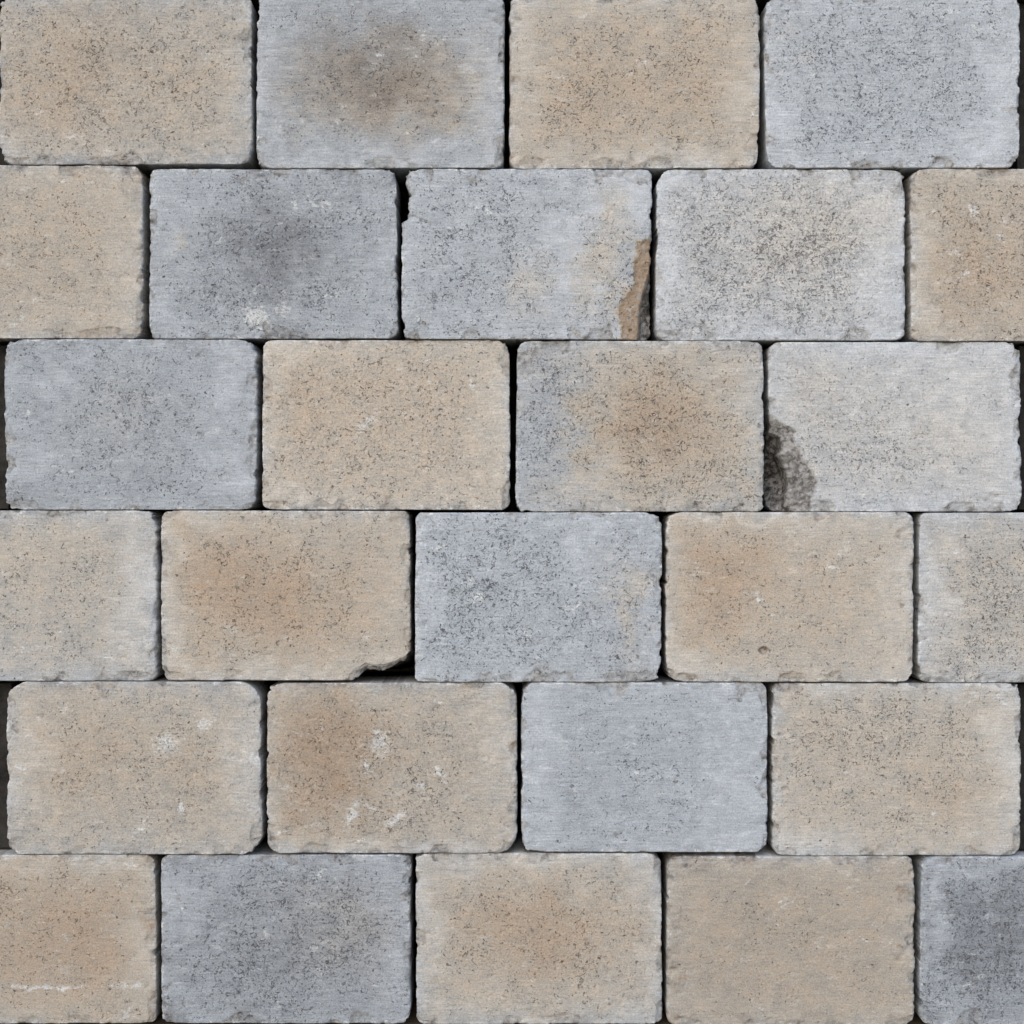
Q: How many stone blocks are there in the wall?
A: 27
